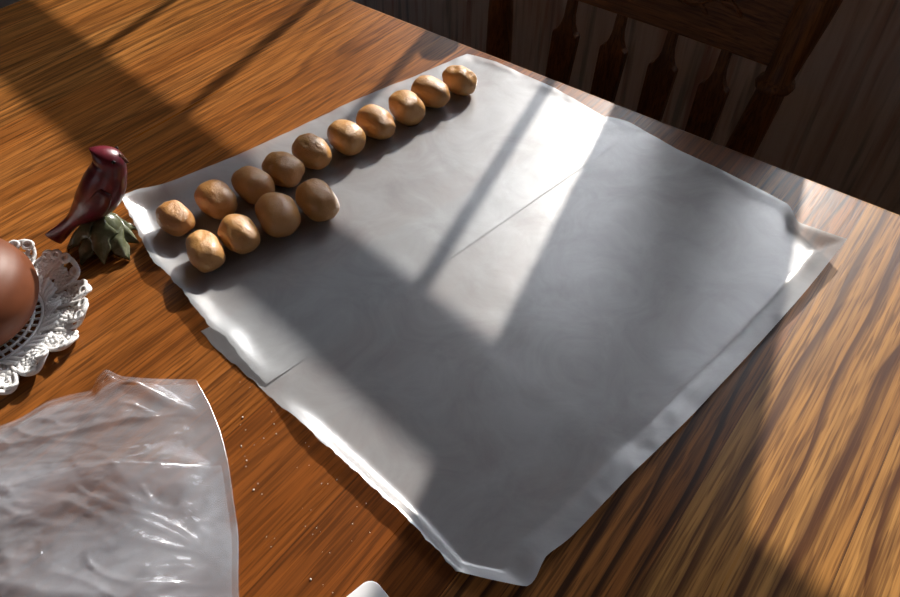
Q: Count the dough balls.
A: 14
